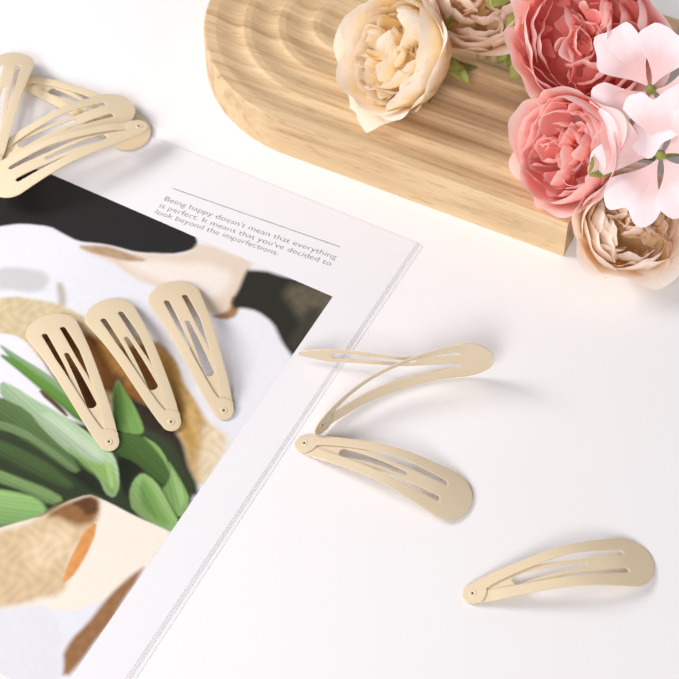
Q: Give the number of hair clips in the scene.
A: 10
